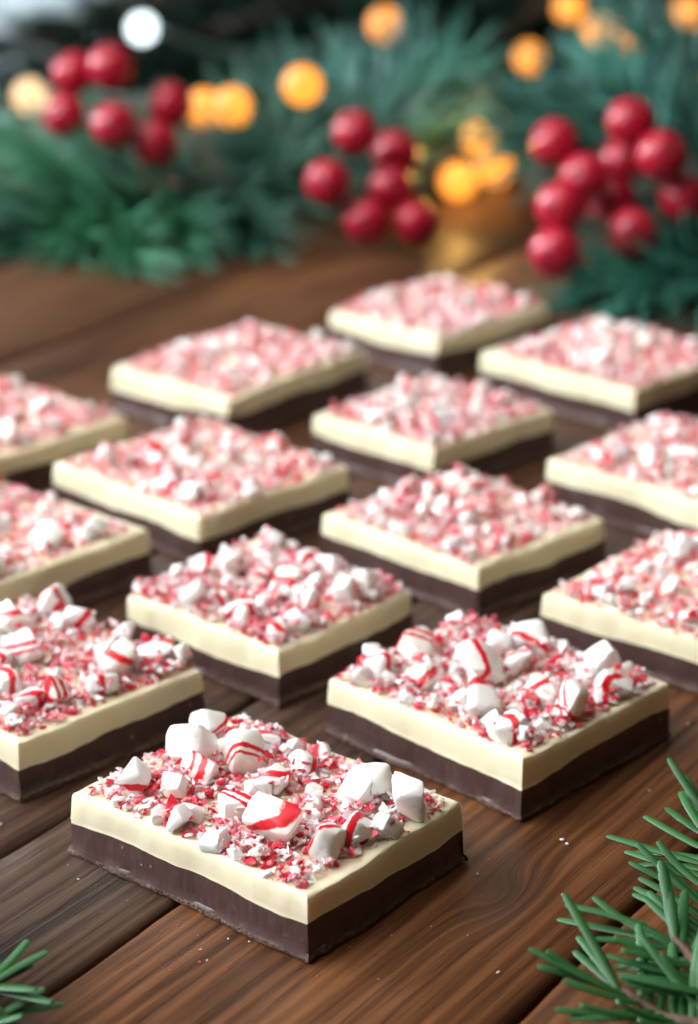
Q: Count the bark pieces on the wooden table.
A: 14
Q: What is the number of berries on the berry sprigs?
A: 22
